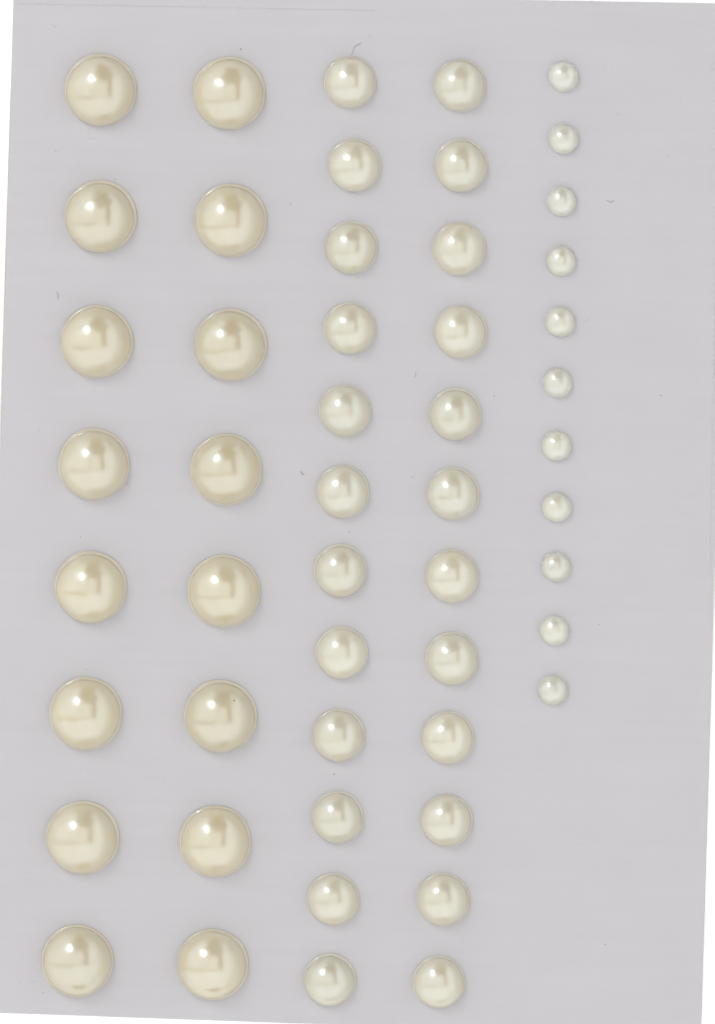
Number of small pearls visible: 11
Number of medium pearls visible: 24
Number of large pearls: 16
